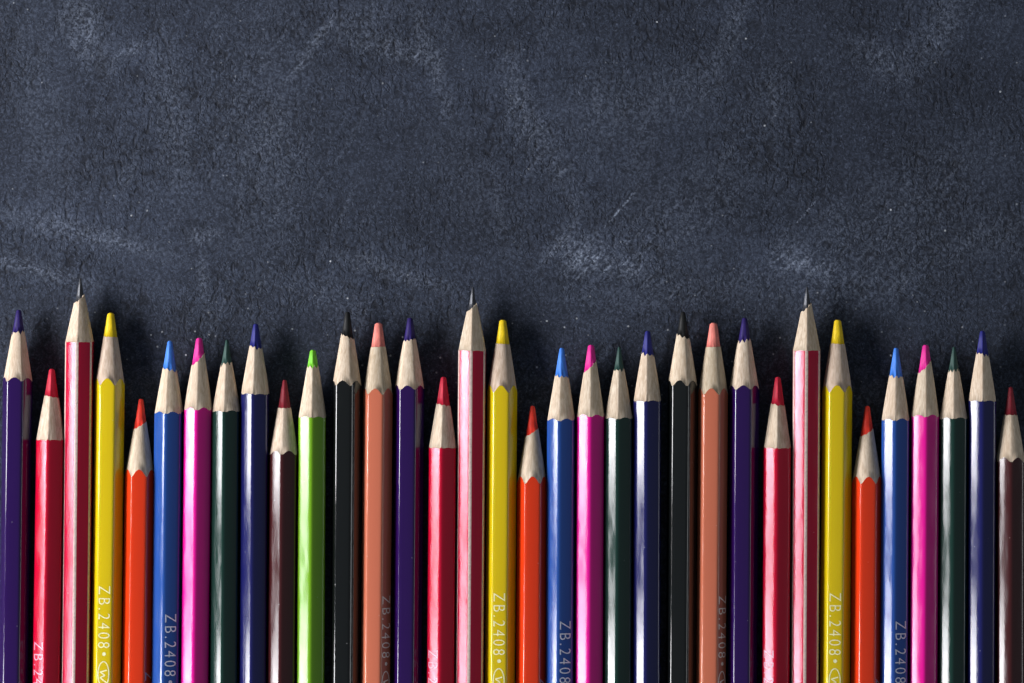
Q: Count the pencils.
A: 34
